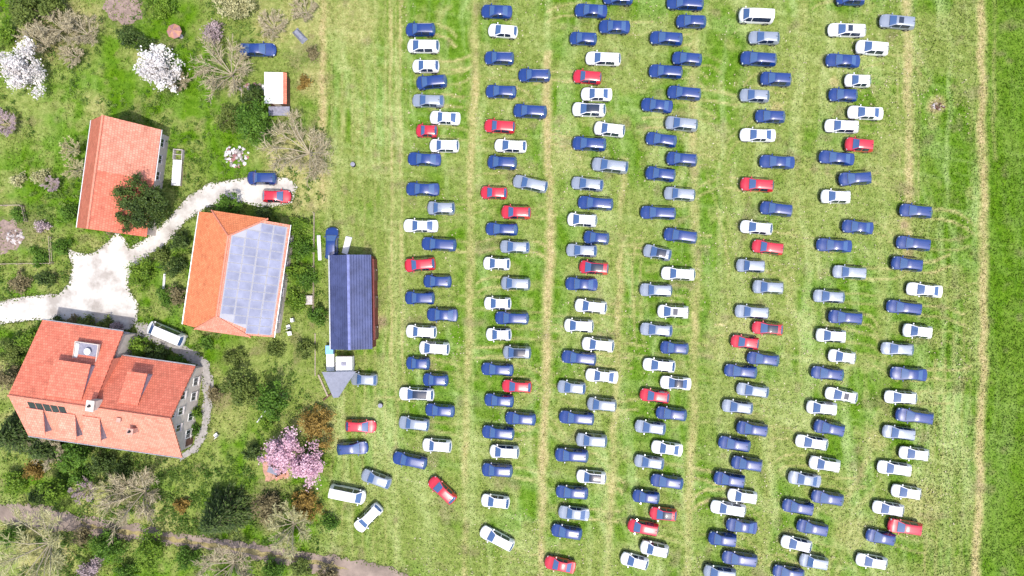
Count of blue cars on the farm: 93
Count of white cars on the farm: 63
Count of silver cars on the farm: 38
